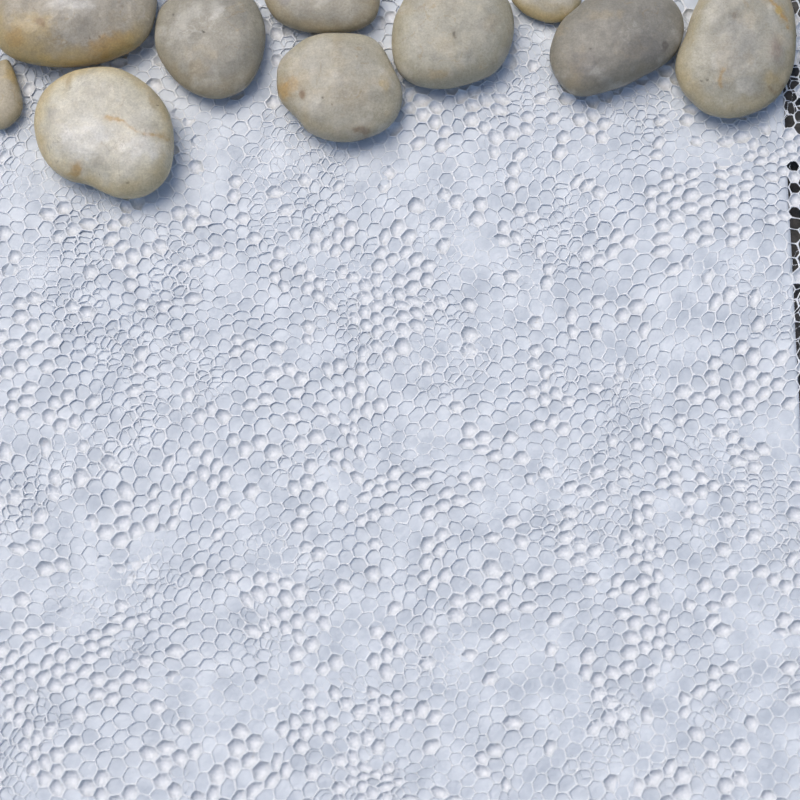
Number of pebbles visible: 10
